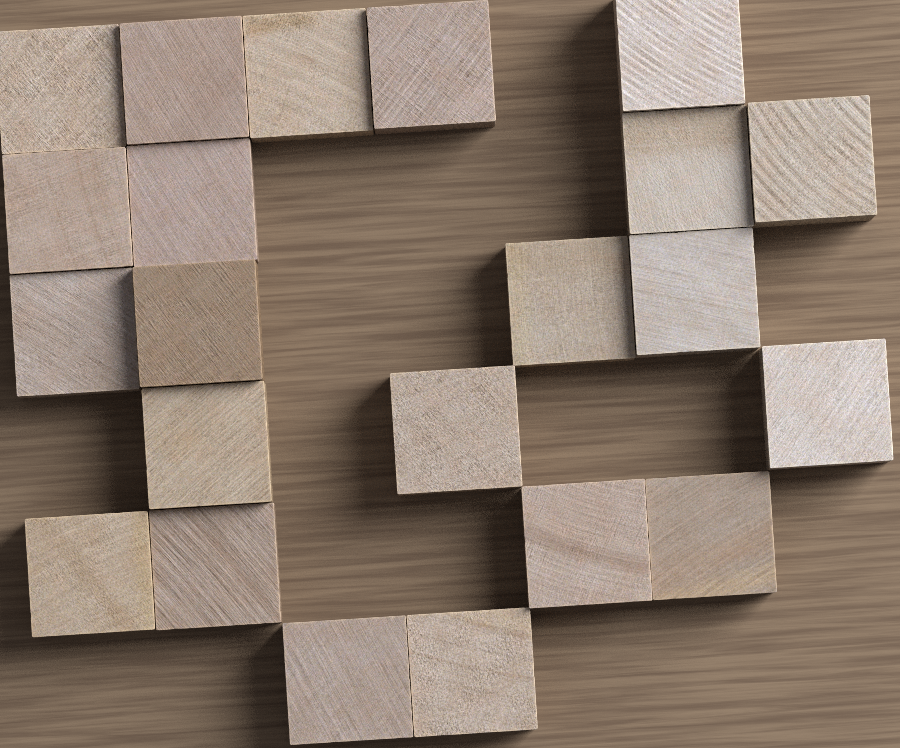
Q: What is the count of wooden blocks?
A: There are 22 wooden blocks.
